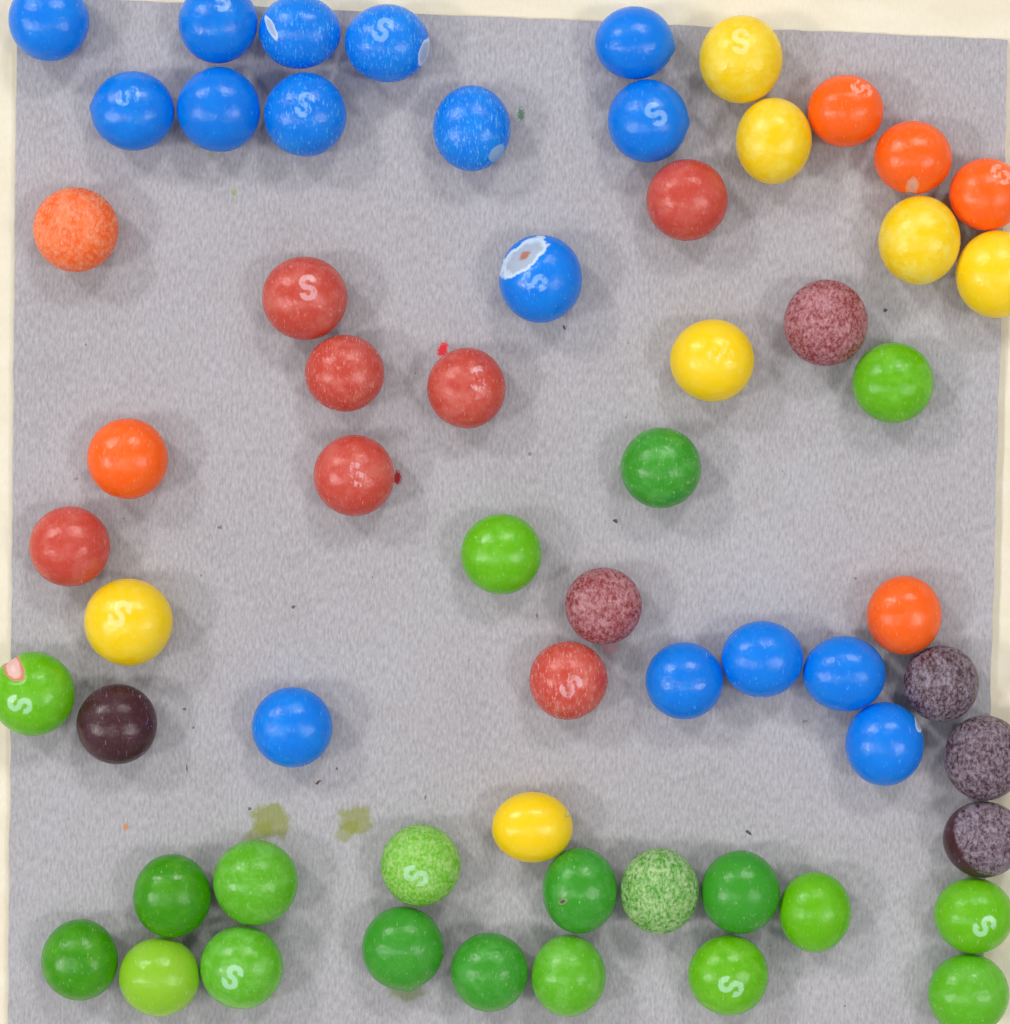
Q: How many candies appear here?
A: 62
